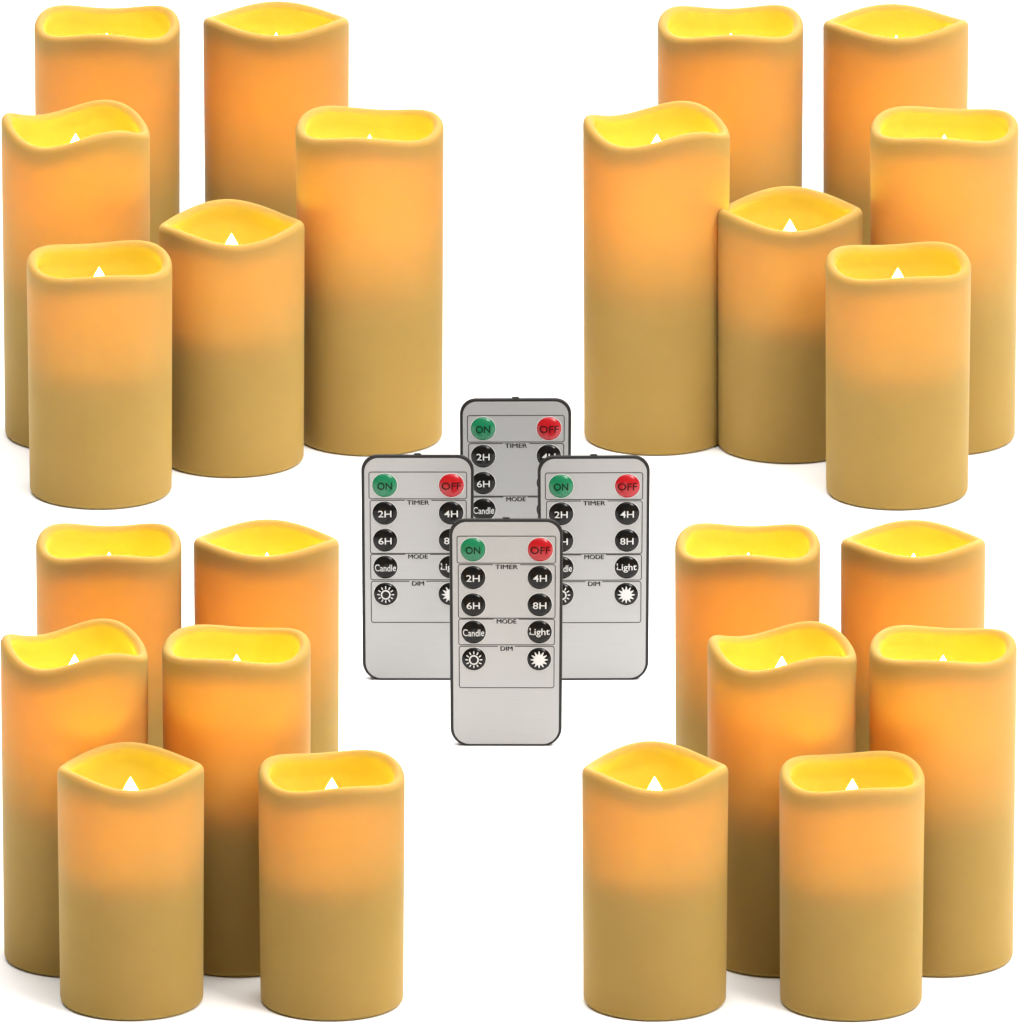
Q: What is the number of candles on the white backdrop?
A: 24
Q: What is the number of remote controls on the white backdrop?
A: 4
